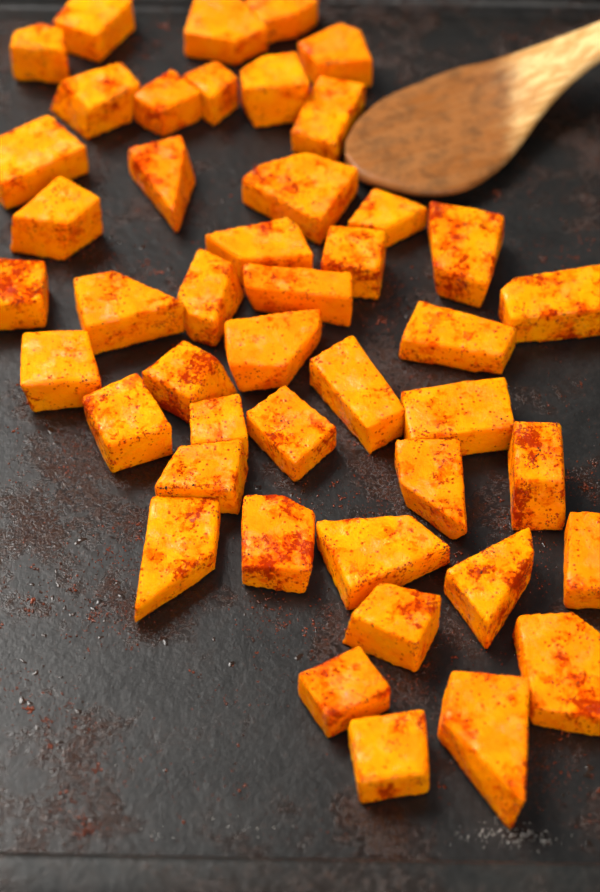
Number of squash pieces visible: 45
